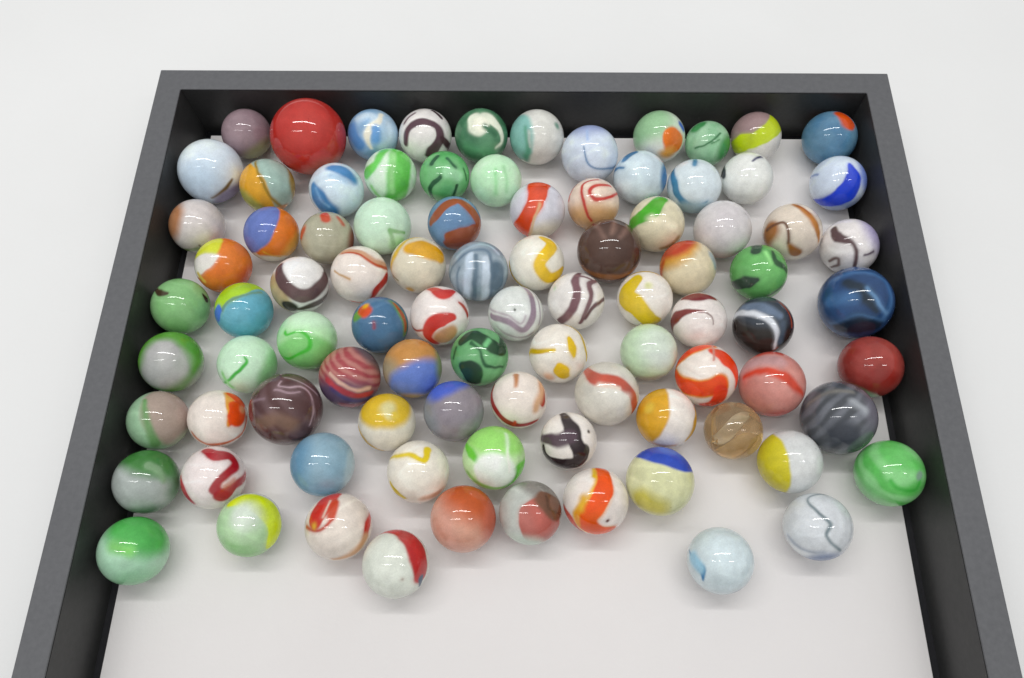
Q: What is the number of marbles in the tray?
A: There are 90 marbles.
